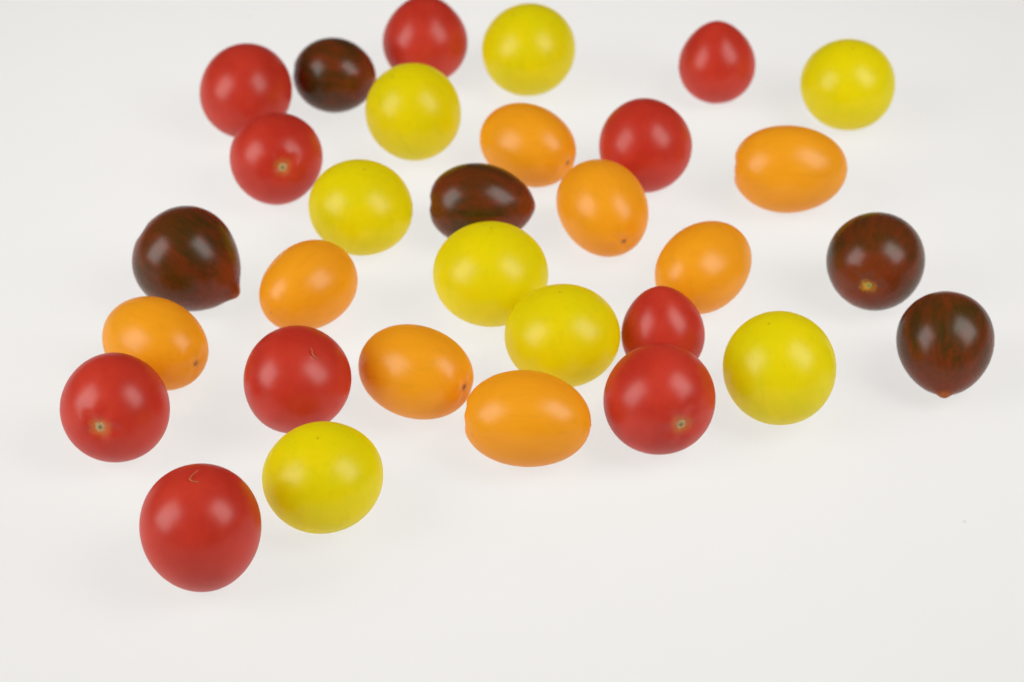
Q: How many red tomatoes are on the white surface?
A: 10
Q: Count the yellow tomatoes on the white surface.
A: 8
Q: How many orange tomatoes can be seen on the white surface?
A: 8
